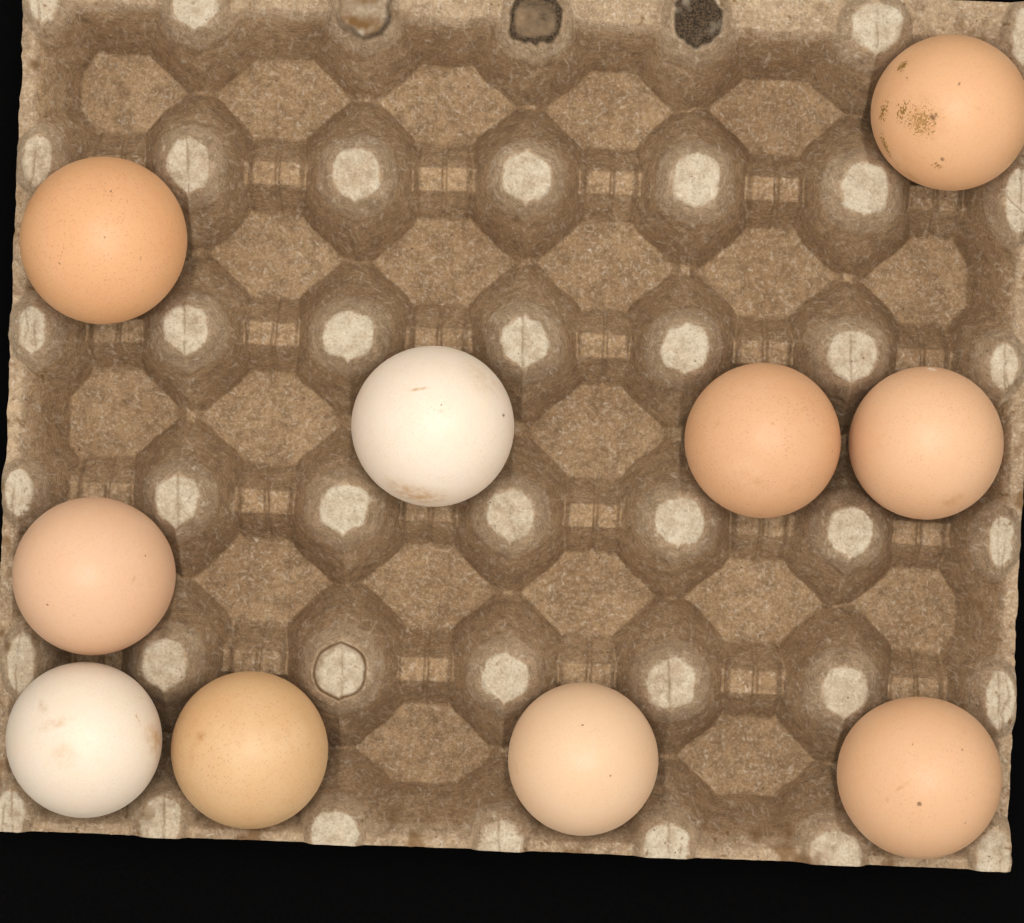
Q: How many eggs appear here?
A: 10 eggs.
